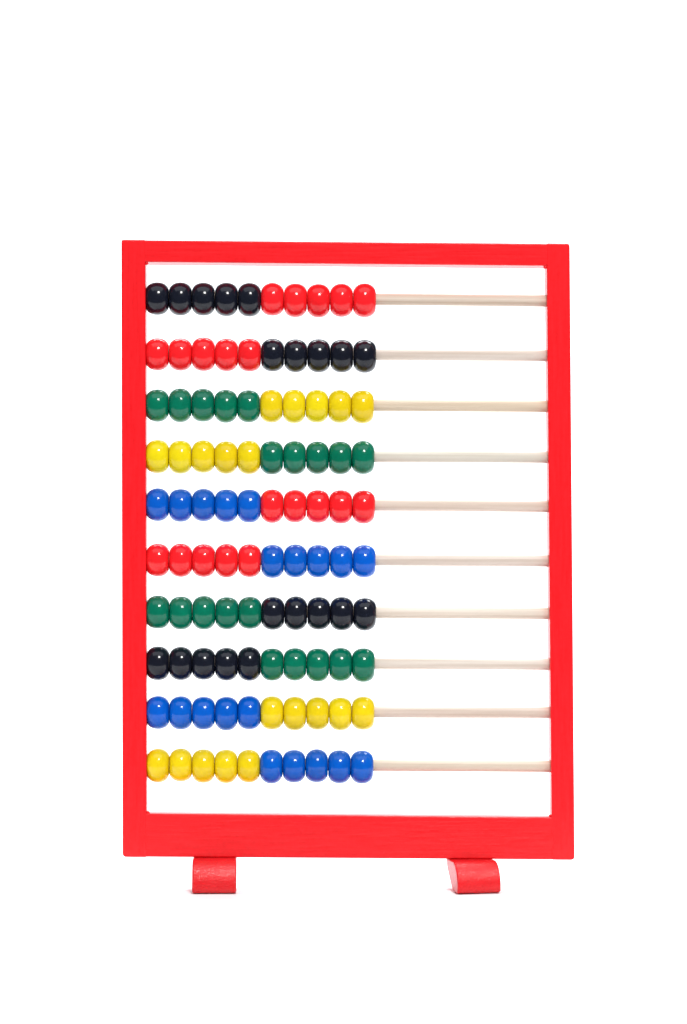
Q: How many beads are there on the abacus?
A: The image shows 100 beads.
